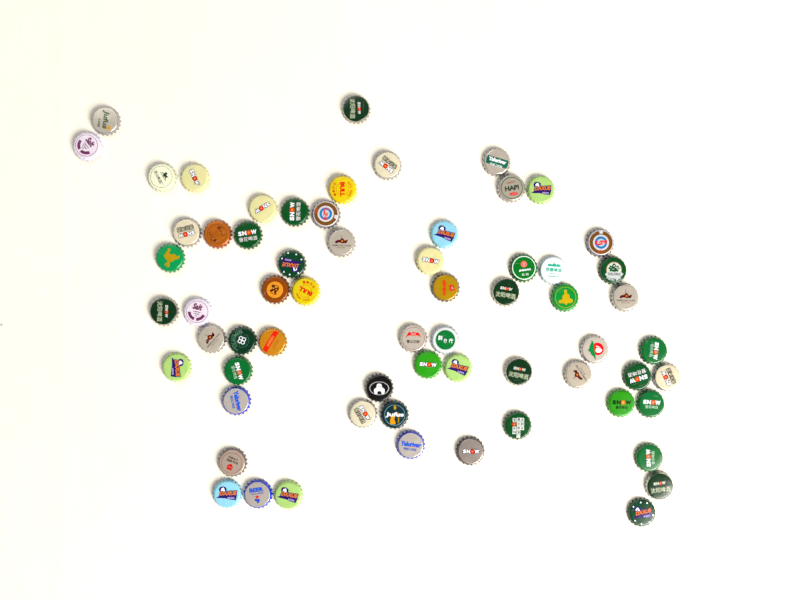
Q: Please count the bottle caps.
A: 64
